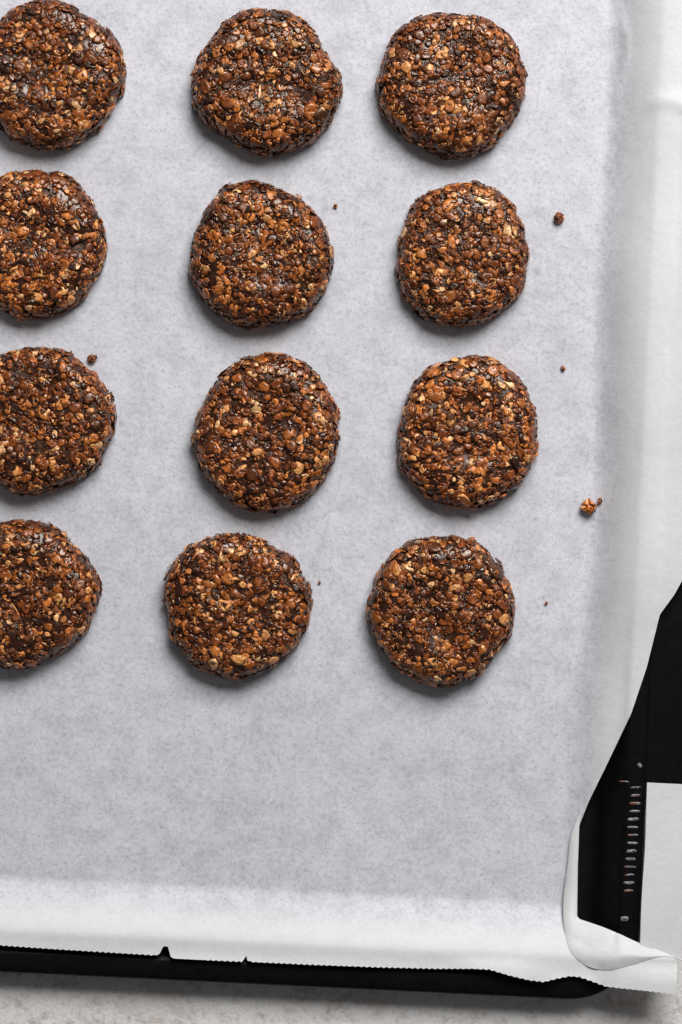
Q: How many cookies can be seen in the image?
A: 12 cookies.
